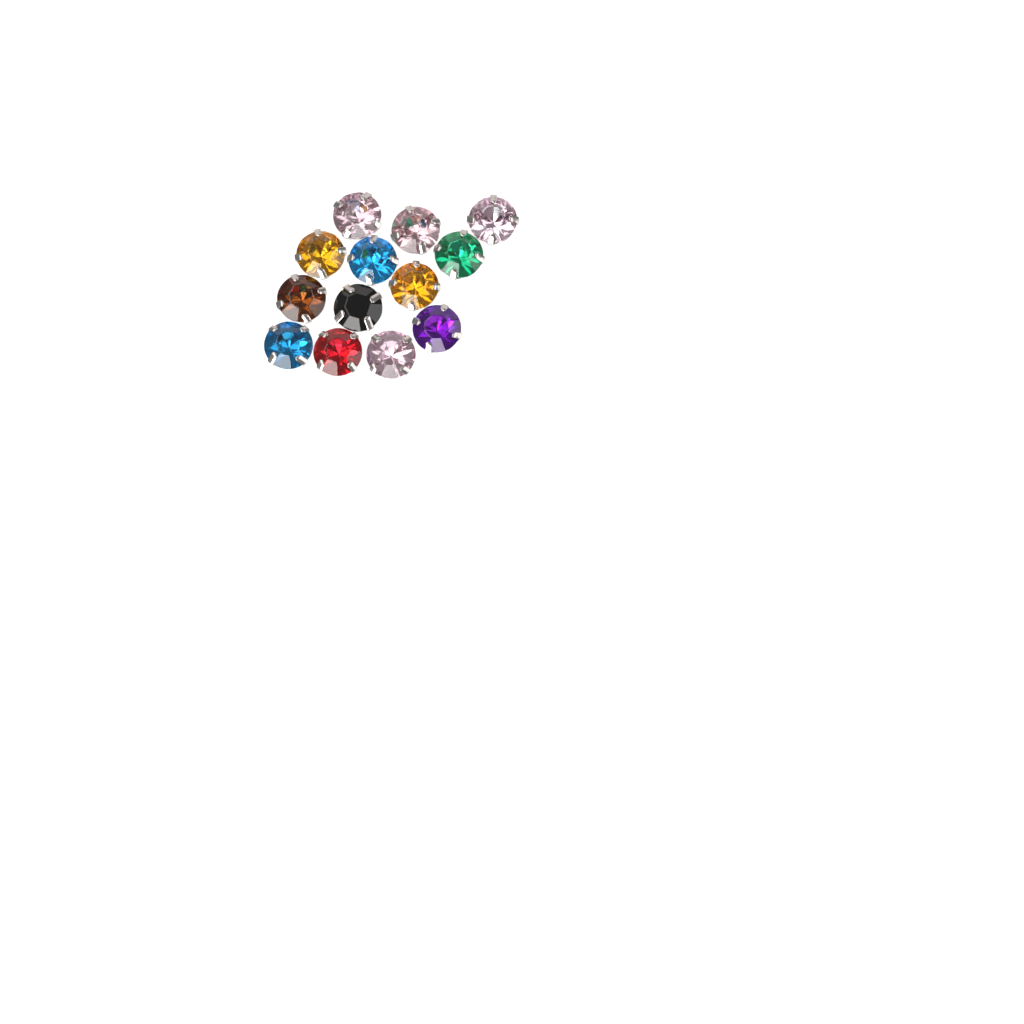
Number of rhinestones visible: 13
